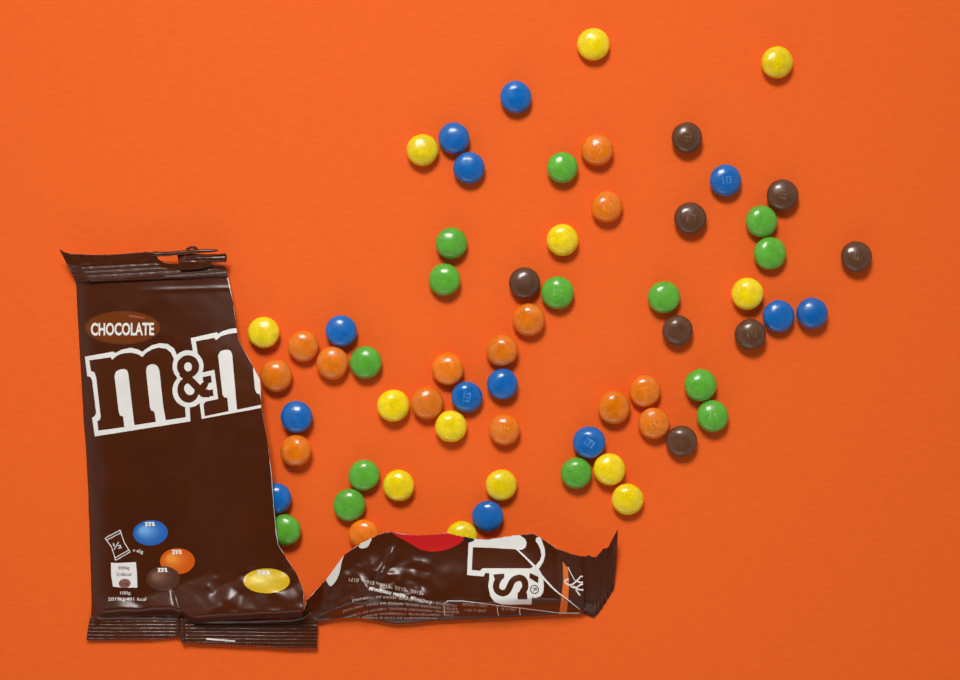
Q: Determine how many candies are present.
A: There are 63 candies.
